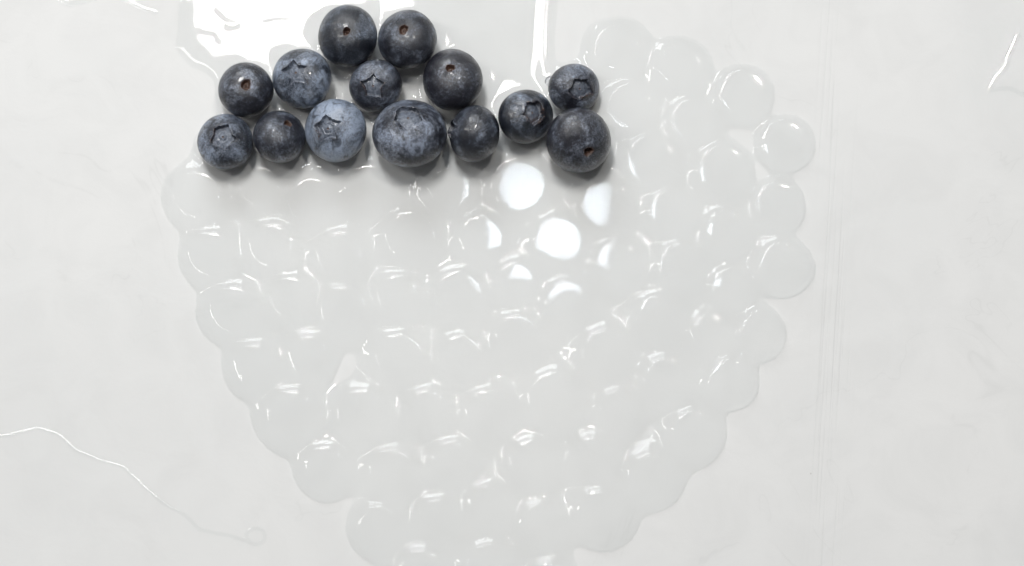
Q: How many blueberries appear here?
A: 14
